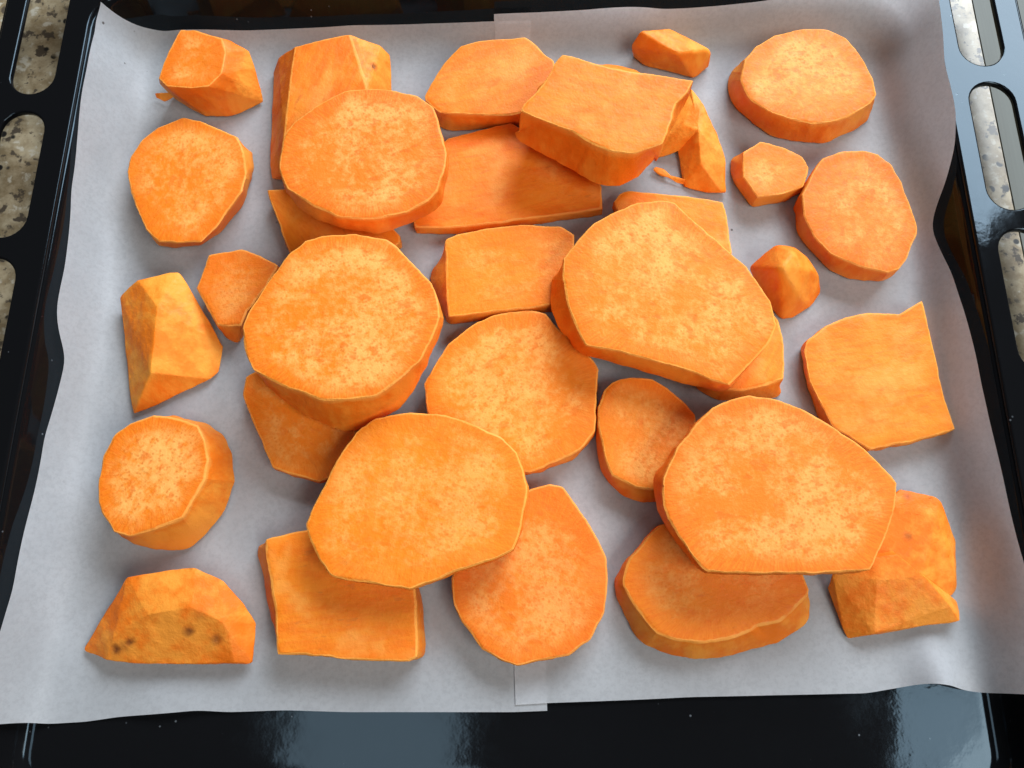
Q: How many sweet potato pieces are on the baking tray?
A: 33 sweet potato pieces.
